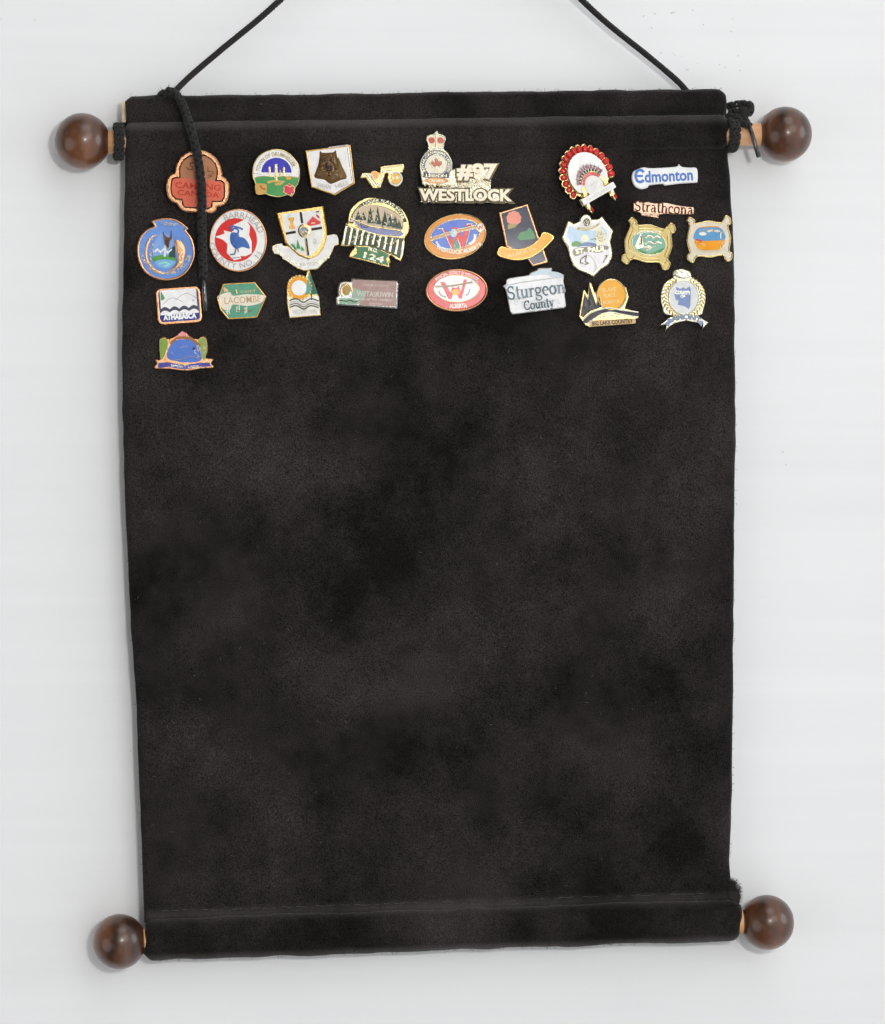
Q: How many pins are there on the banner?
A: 26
